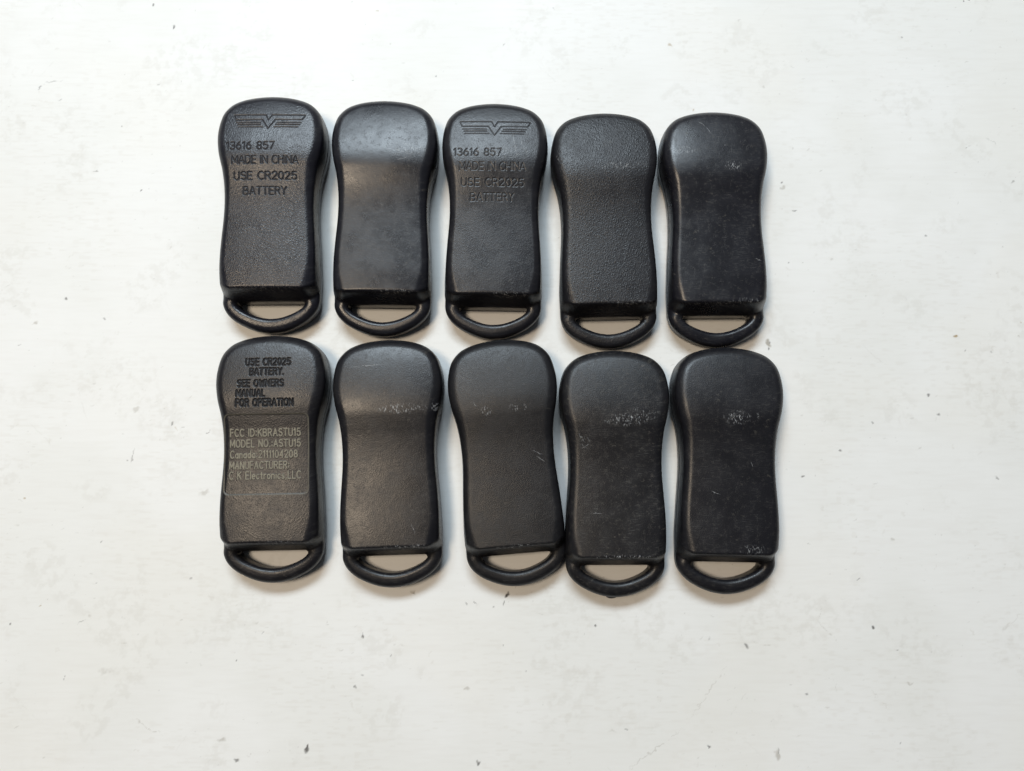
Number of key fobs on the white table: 10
